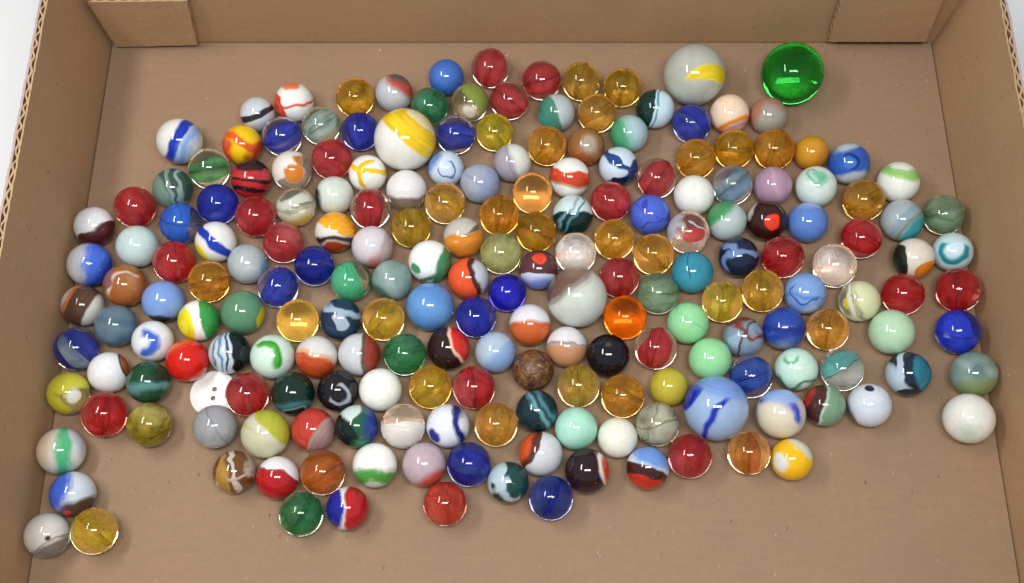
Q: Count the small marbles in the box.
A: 200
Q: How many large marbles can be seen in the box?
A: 5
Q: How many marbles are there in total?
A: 205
